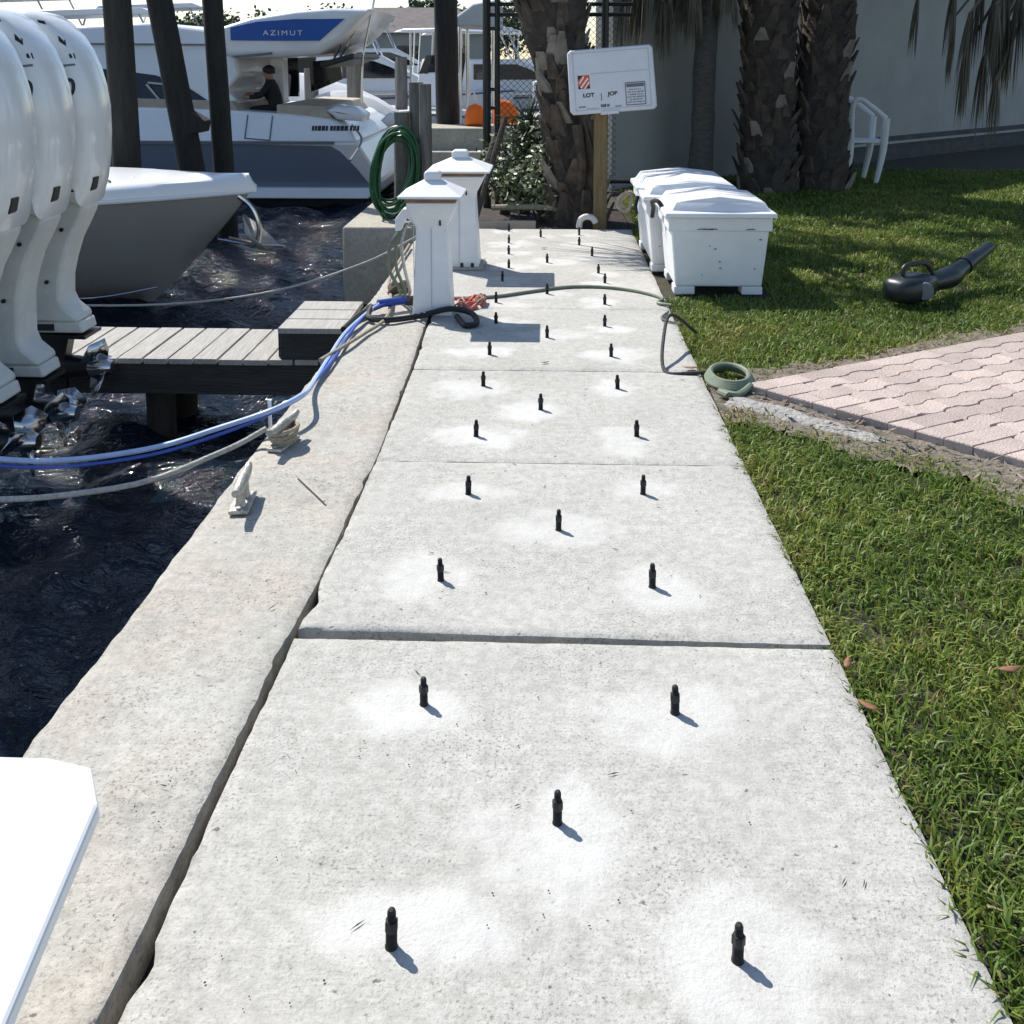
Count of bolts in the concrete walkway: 35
